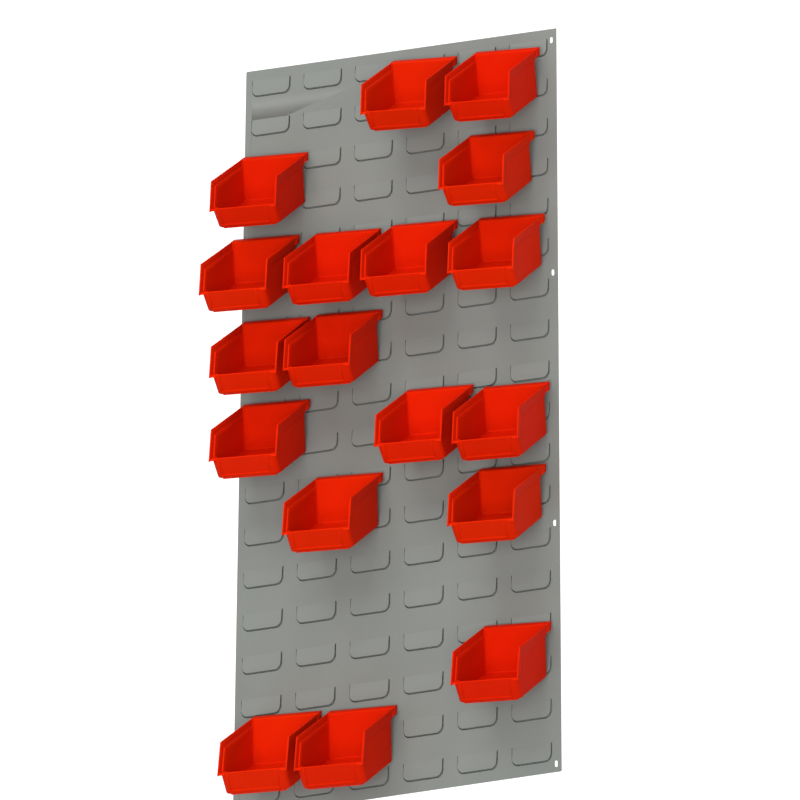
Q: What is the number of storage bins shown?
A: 18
